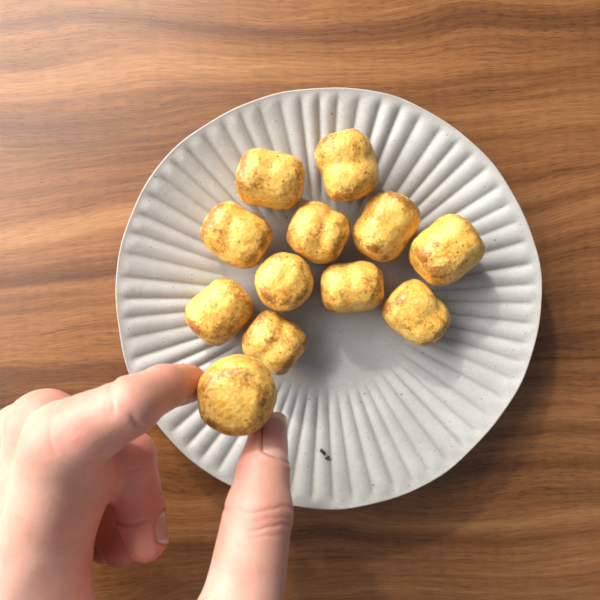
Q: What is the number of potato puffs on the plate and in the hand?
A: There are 12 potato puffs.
